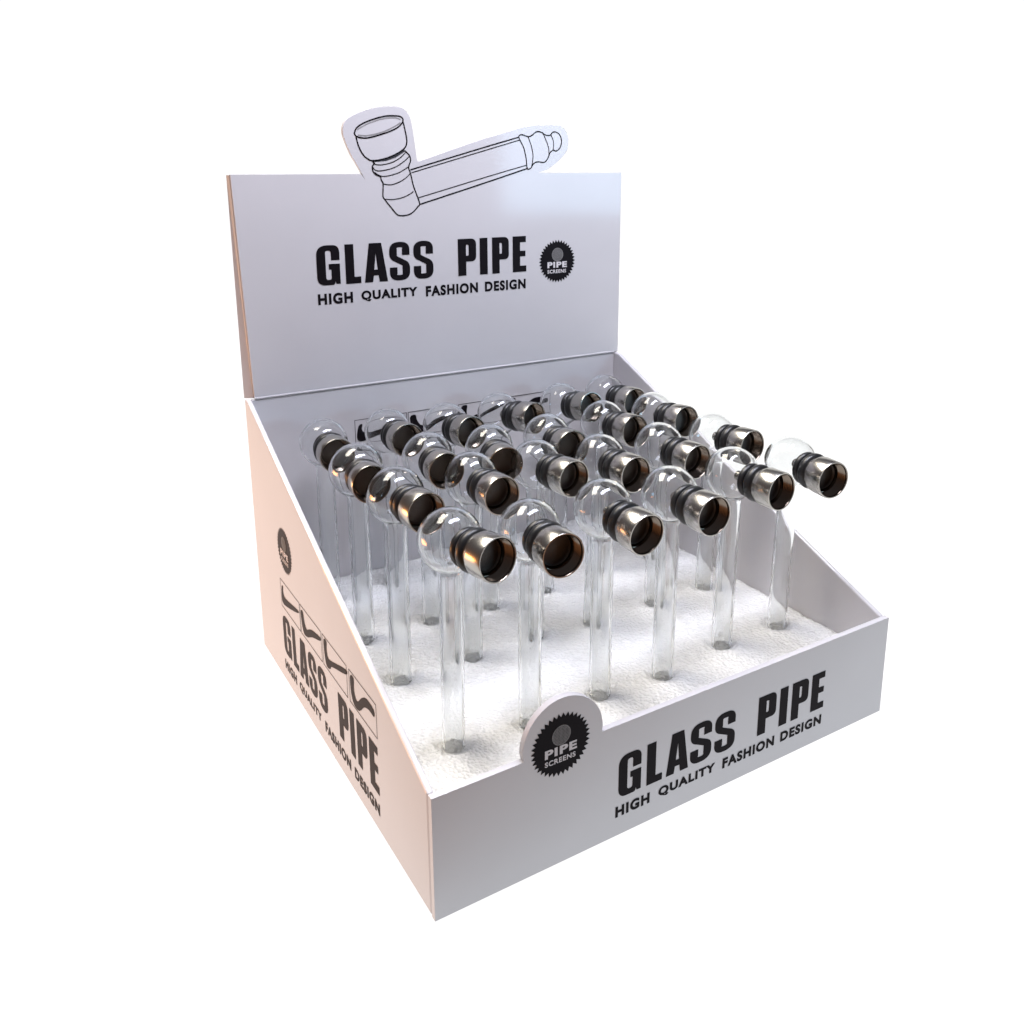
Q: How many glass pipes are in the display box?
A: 24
